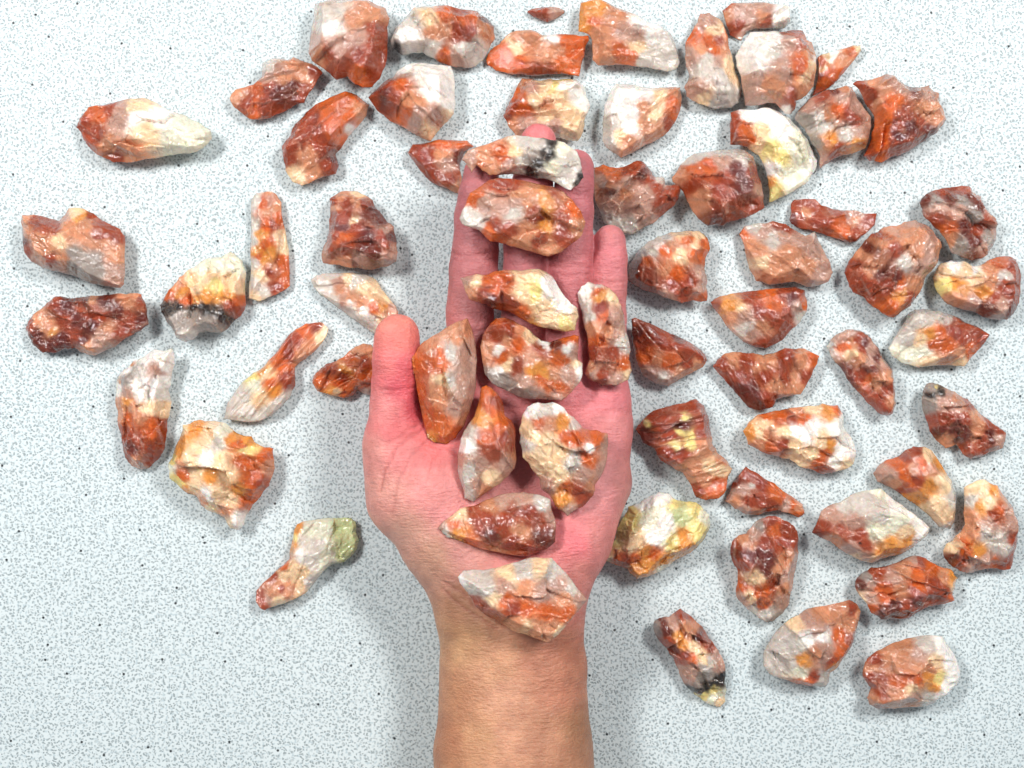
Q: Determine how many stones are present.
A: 66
